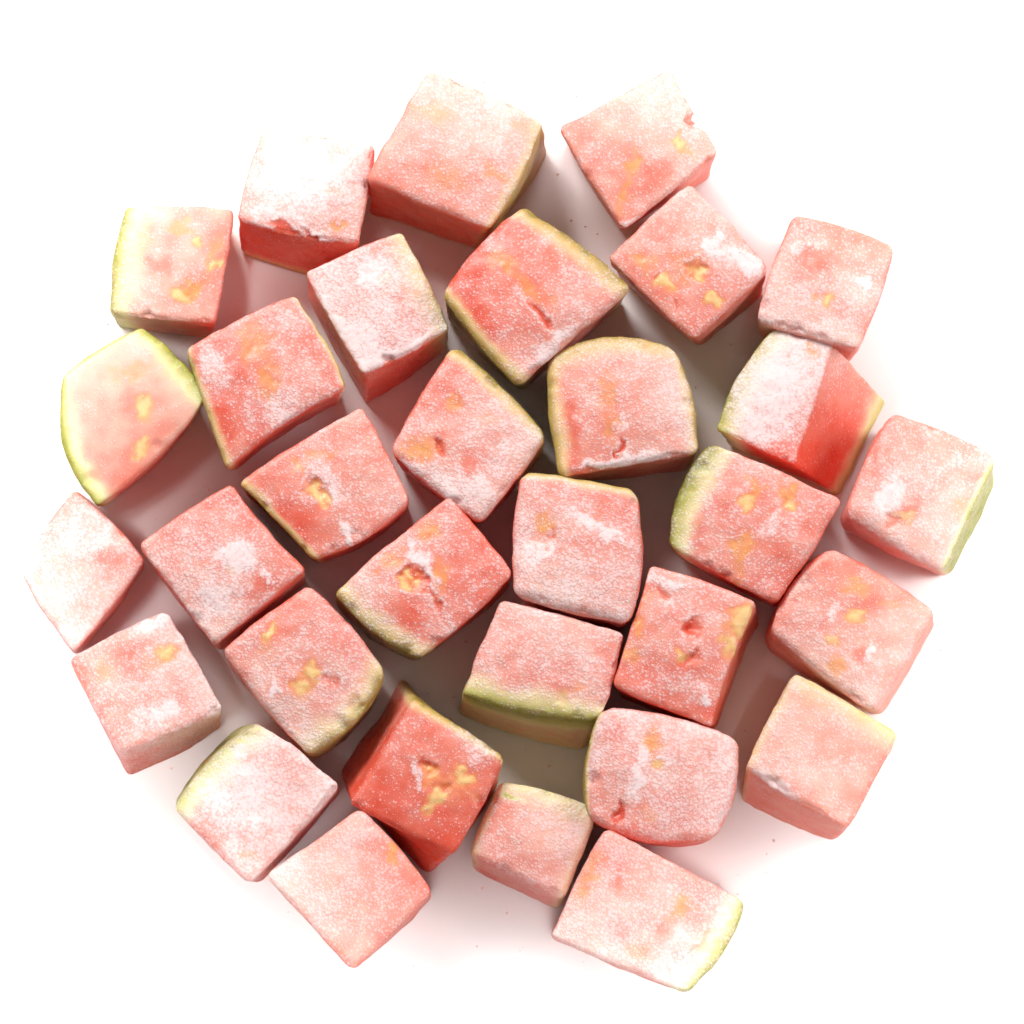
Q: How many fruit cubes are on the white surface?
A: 32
